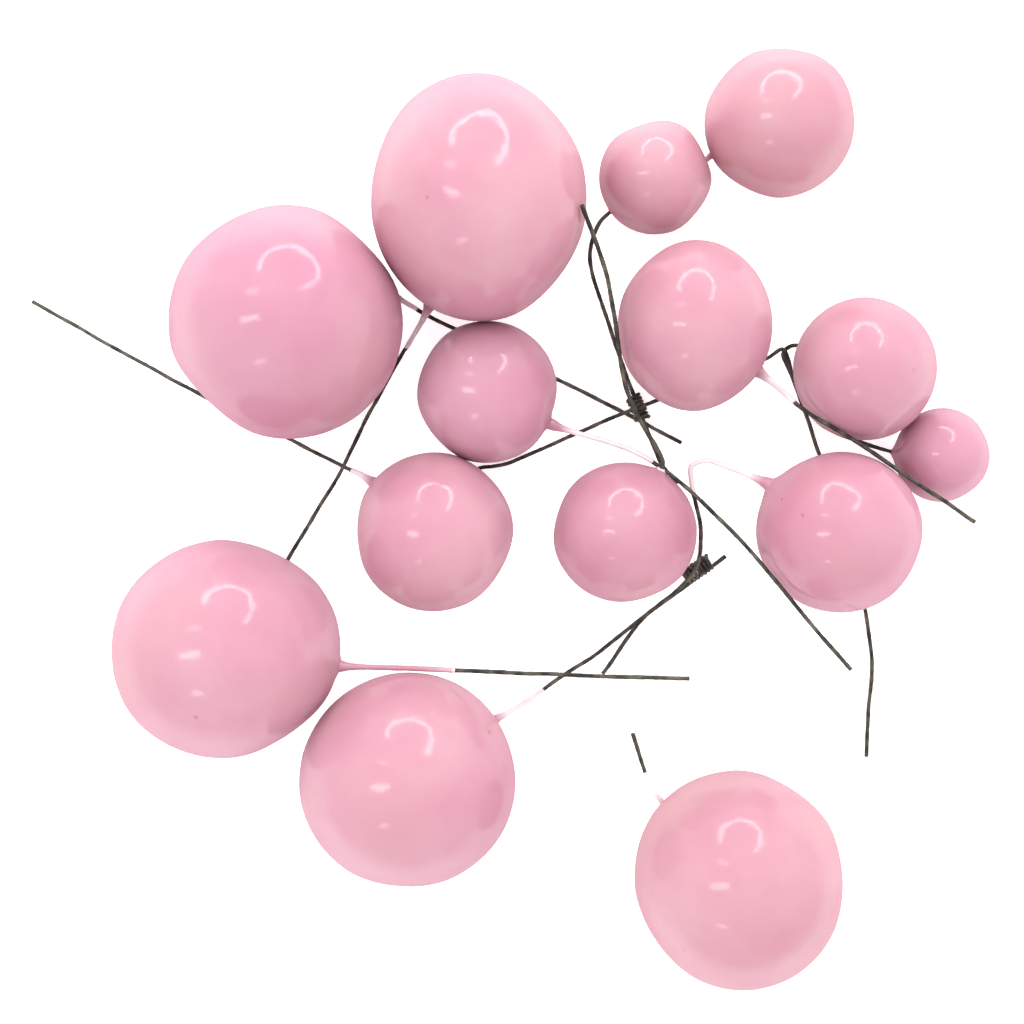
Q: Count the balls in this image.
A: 14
